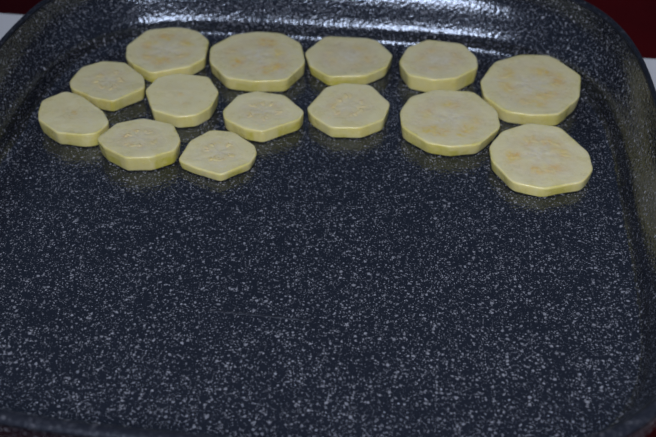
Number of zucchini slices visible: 14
